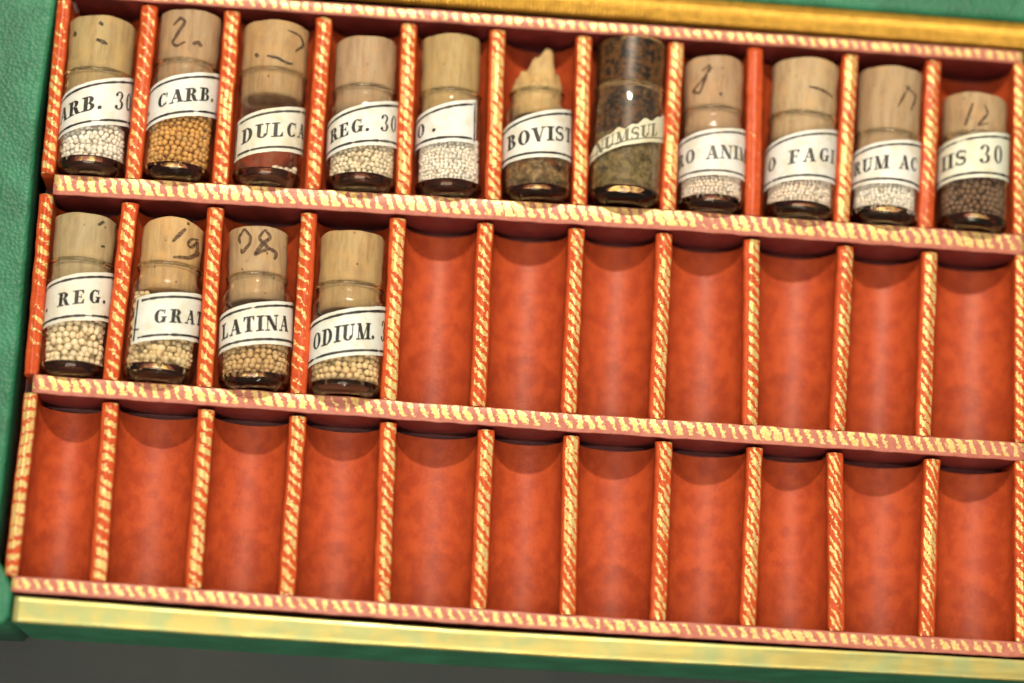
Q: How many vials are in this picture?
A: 15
